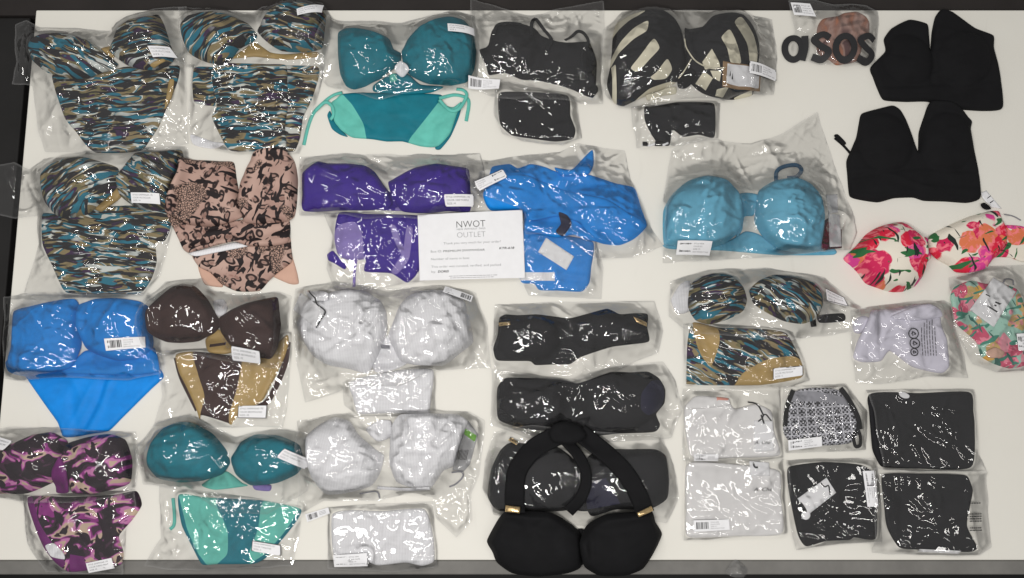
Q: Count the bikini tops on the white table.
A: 20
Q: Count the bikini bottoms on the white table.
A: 21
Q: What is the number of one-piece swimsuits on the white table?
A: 4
